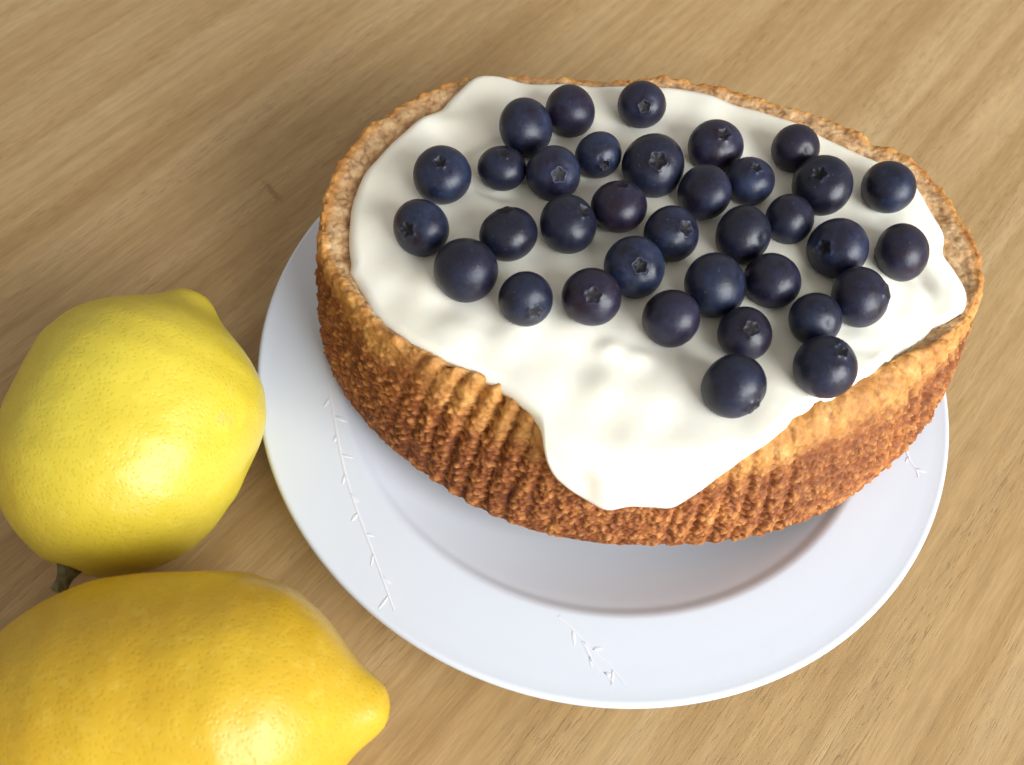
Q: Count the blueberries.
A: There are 35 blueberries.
